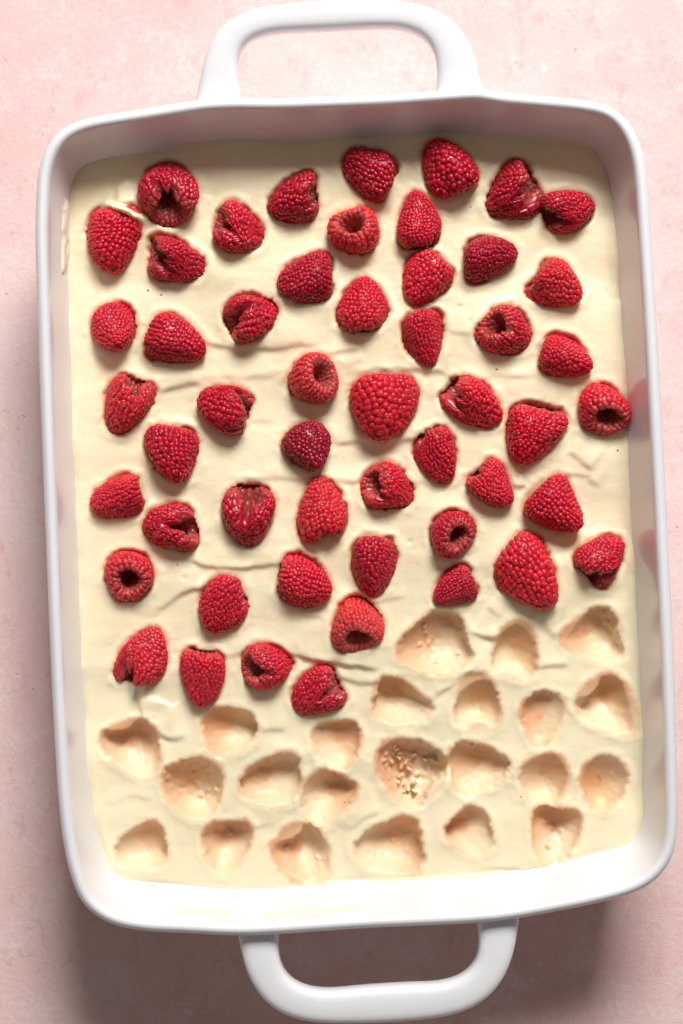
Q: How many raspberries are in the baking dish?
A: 52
